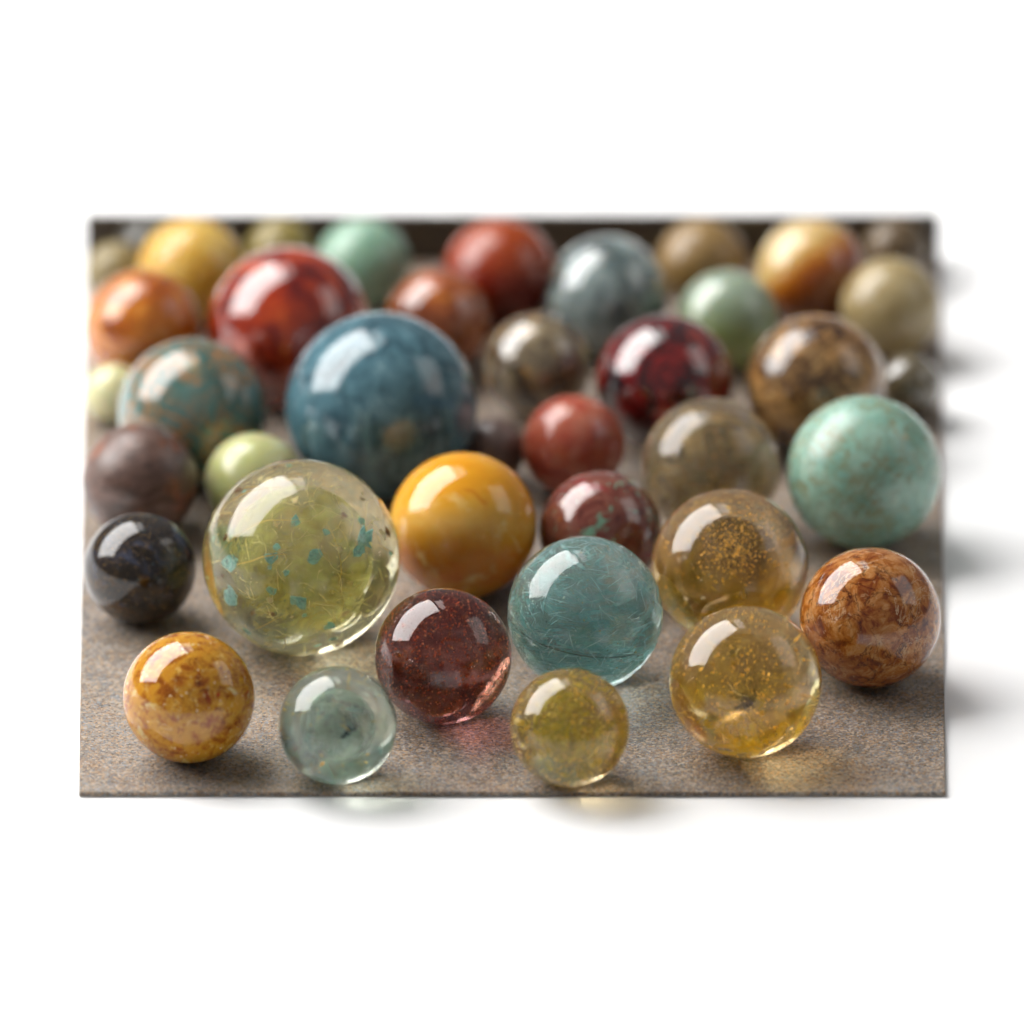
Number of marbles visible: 40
